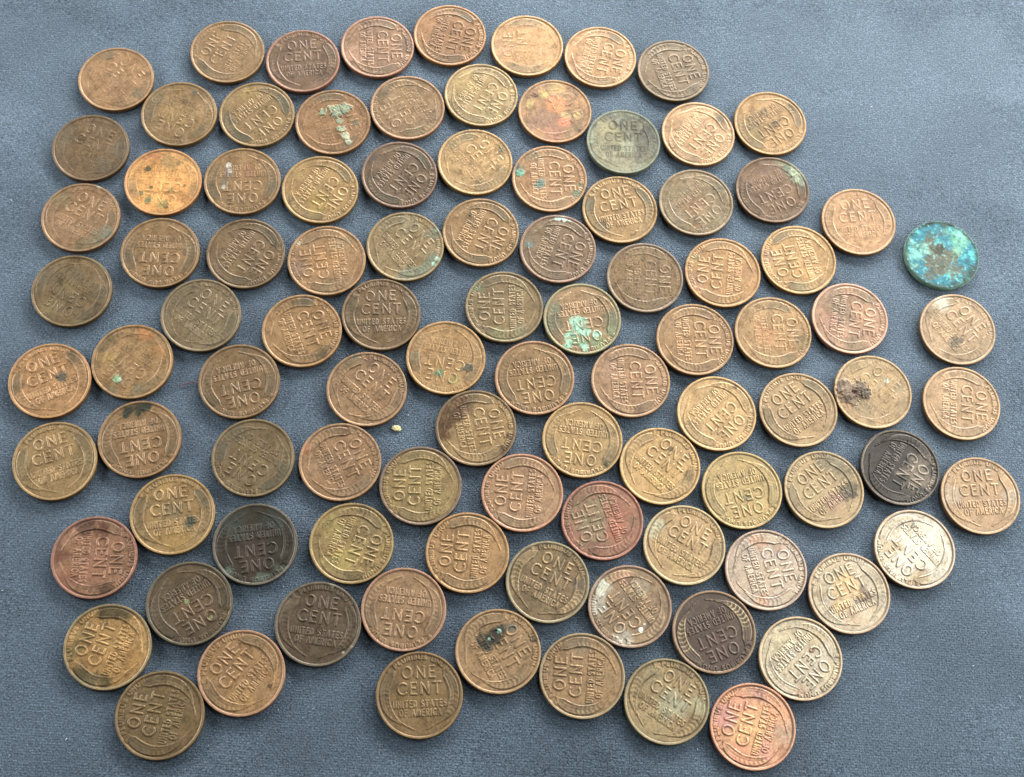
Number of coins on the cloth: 98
